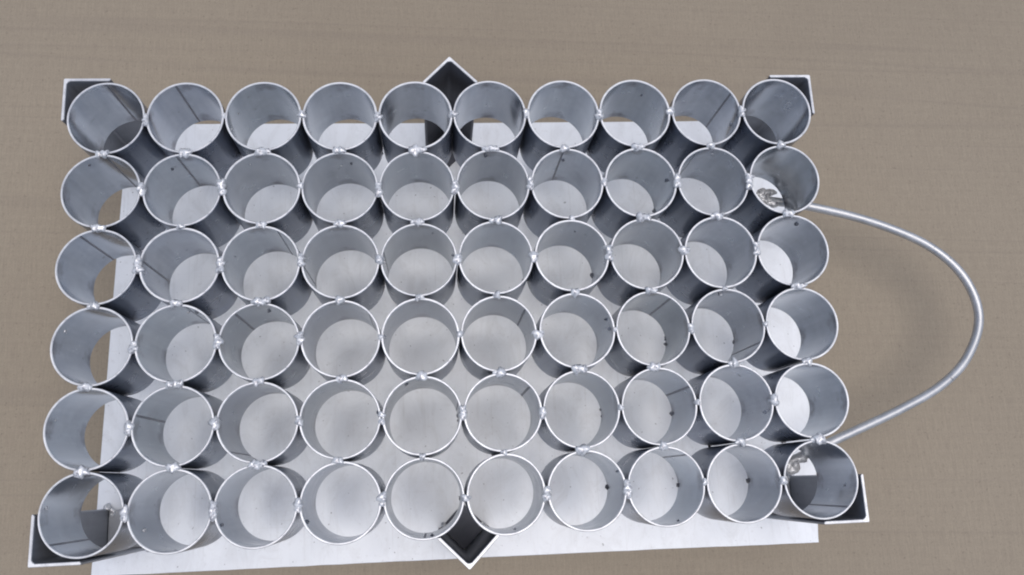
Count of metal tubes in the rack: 60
